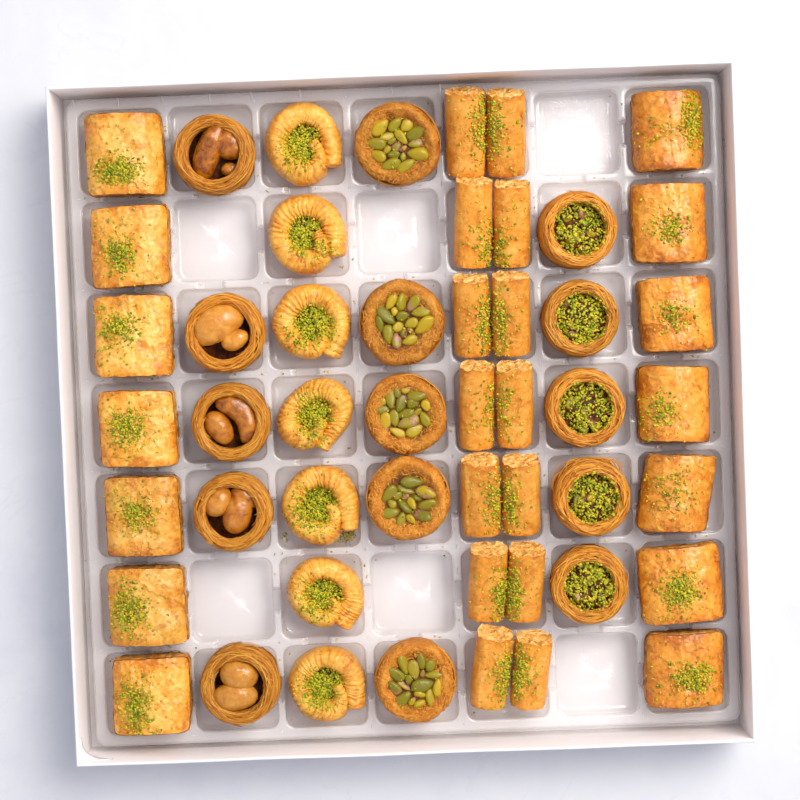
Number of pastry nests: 15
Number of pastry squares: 14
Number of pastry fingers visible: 14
